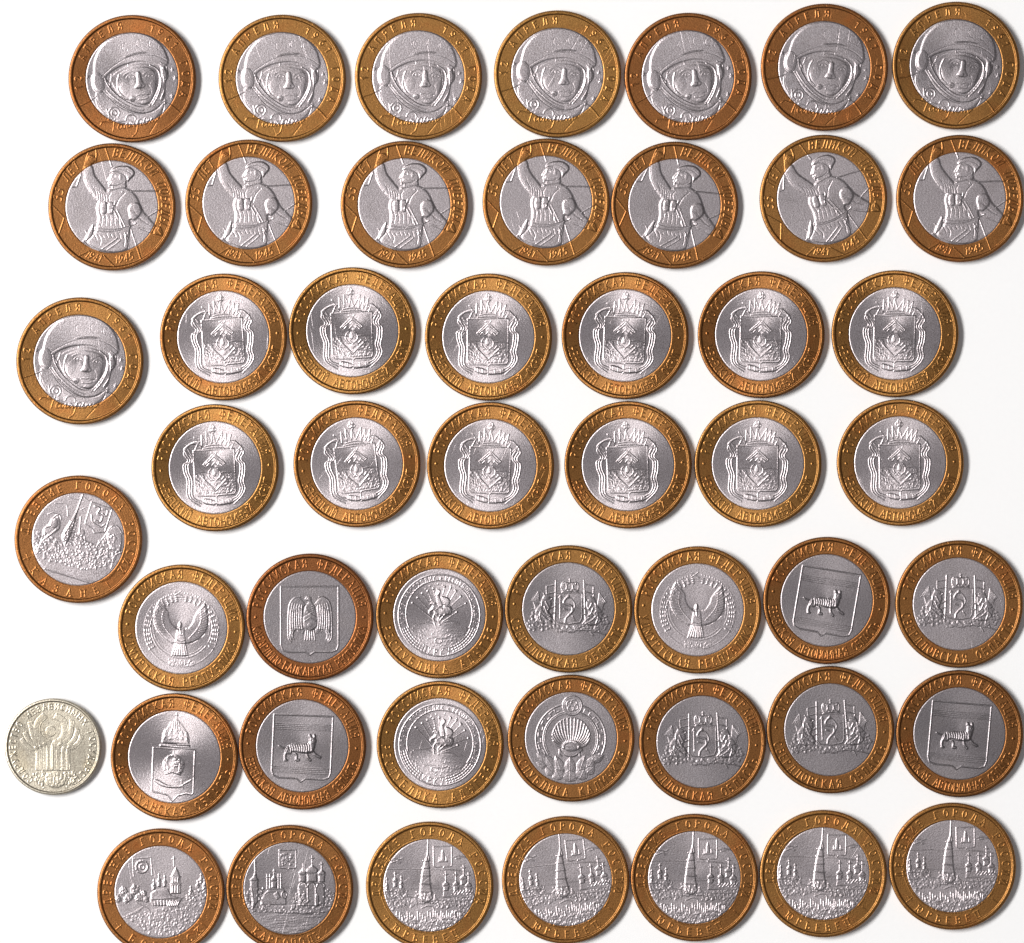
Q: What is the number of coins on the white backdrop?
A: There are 50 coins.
